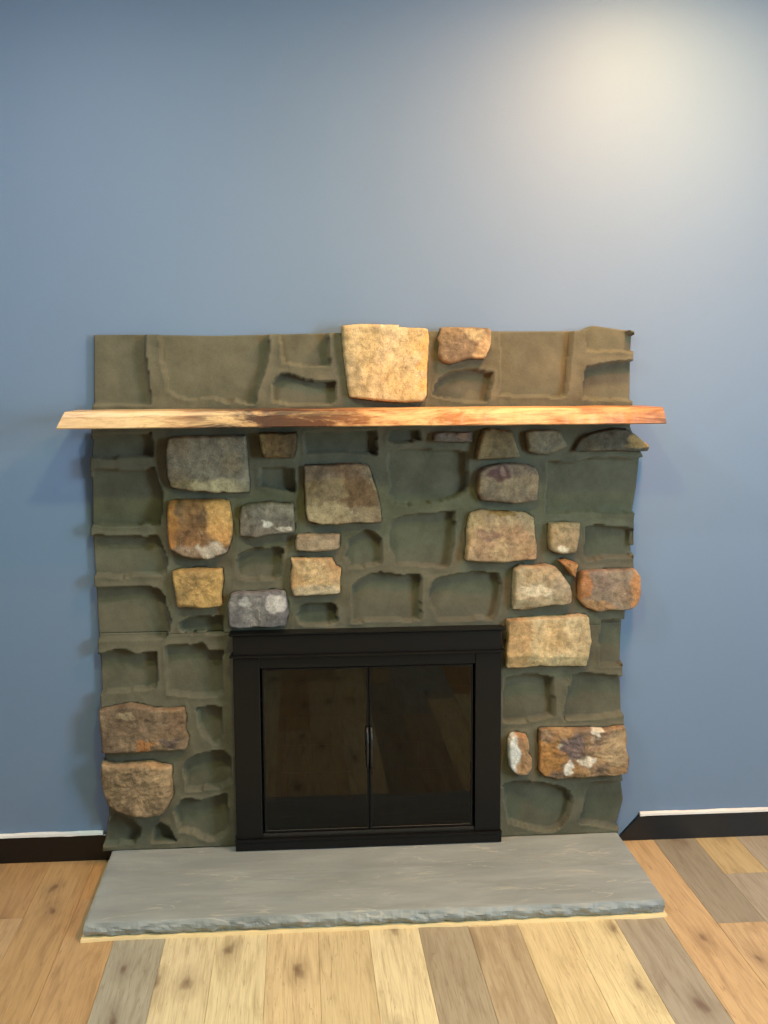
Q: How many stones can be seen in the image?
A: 26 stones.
